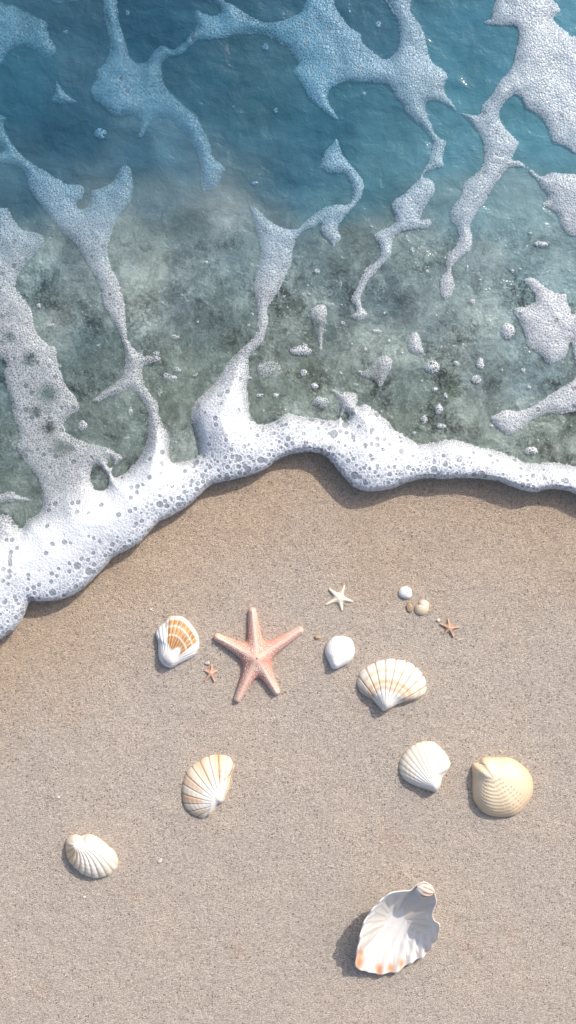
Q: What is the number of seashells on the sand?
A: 10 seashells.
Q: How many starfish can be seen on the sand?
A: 4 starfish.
